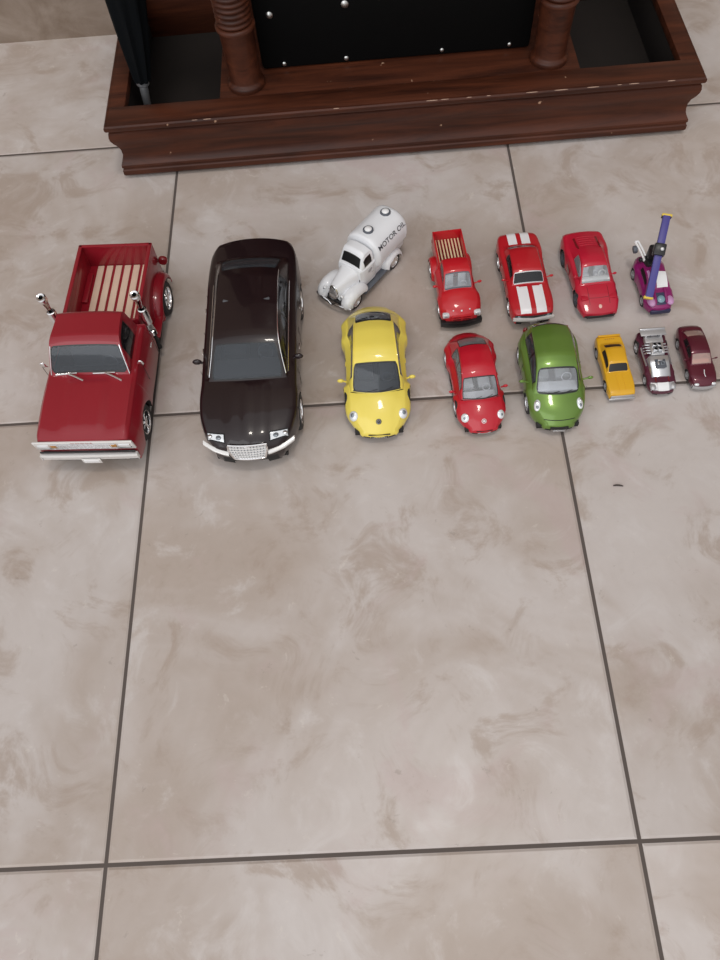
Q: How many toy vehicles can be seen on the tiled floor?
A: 13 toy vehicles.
